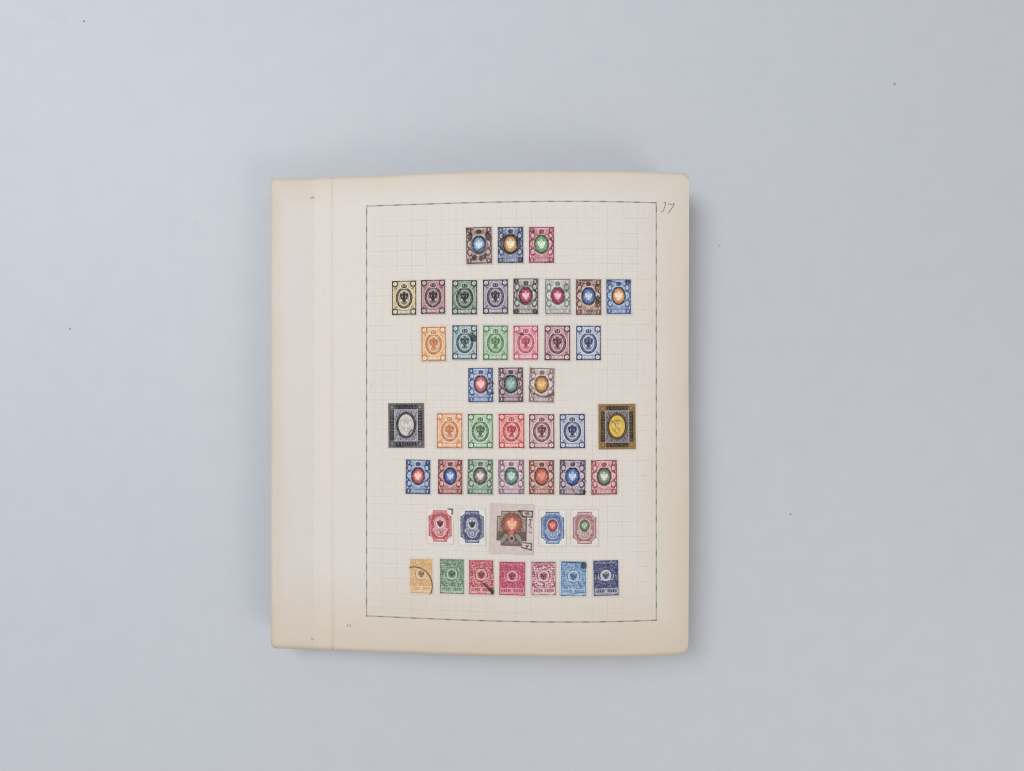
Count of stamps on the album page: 46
